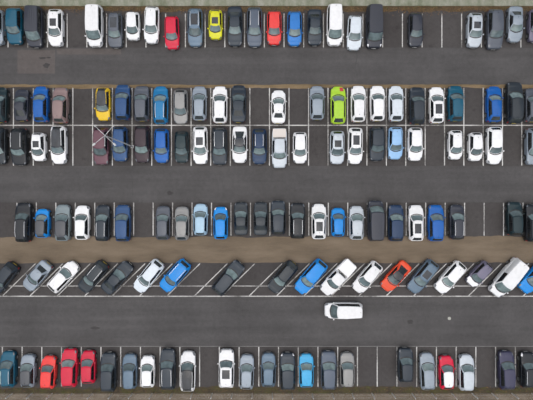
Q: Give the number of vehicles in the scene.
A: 138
